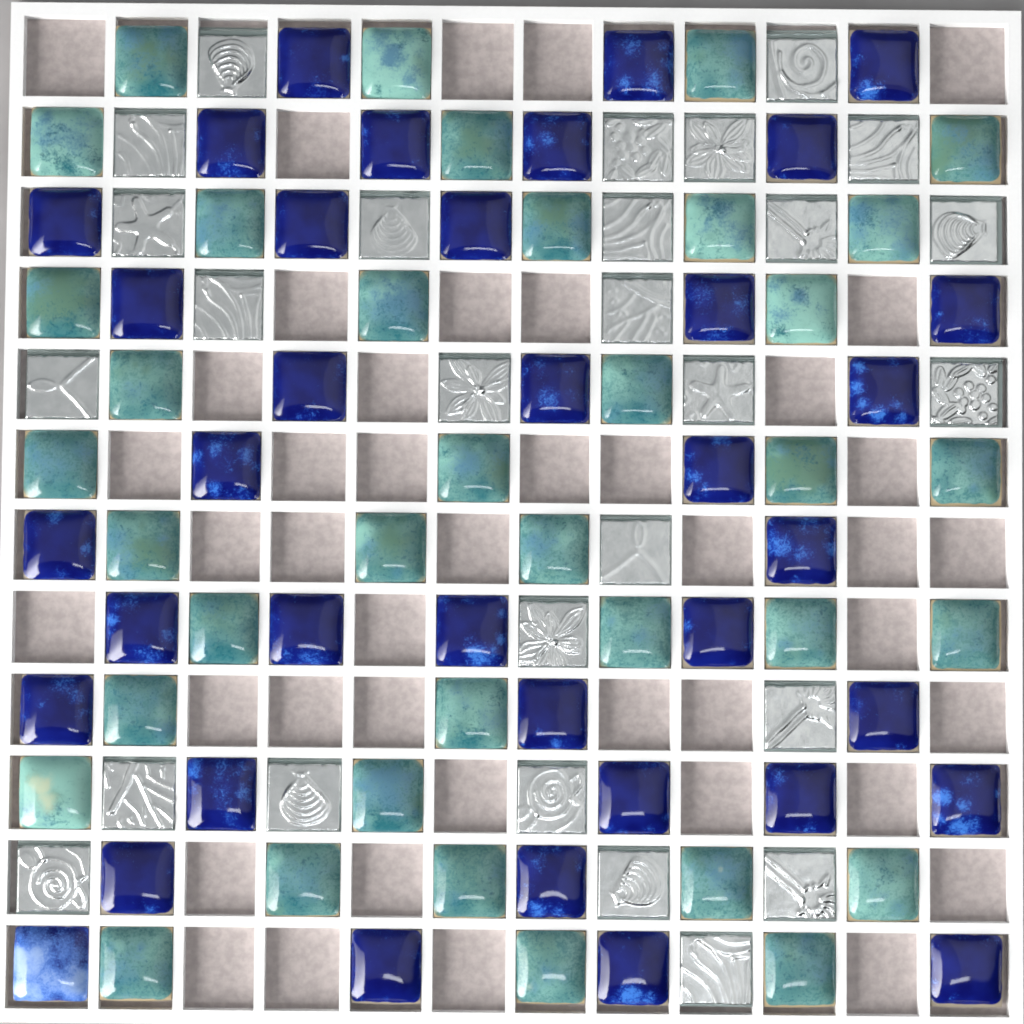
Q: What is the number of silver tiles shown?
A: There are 27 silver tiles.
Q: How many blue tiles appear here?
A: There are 37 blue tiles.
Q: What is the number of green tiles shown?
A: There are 37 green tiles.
